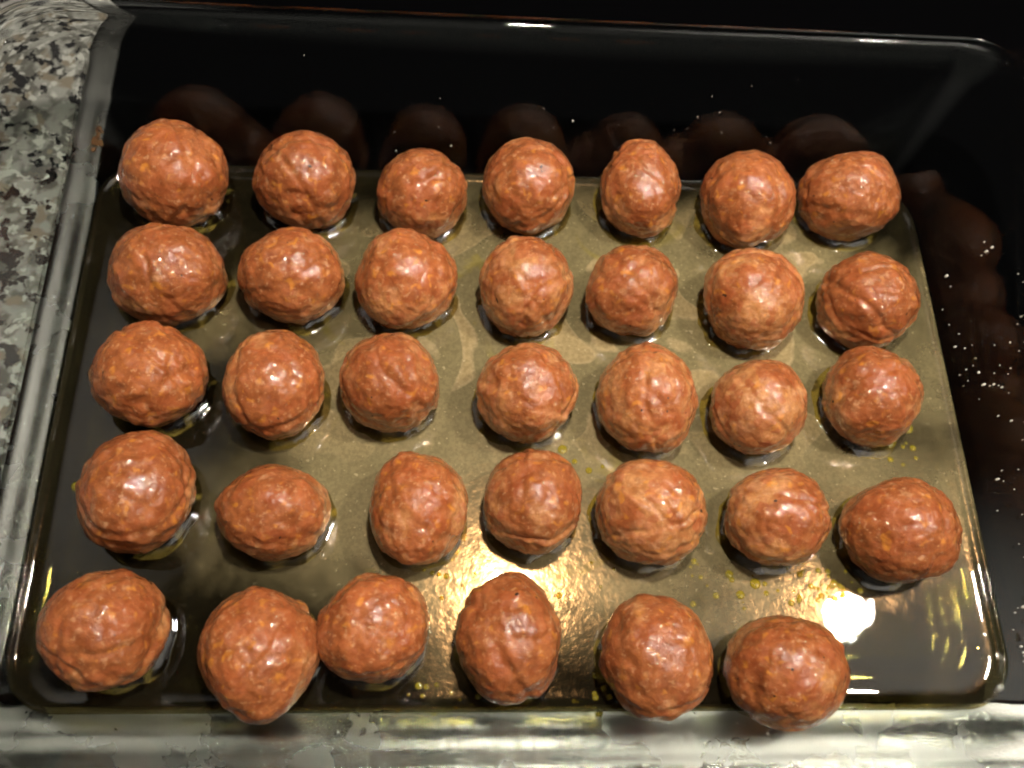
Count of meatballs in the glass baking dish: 34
